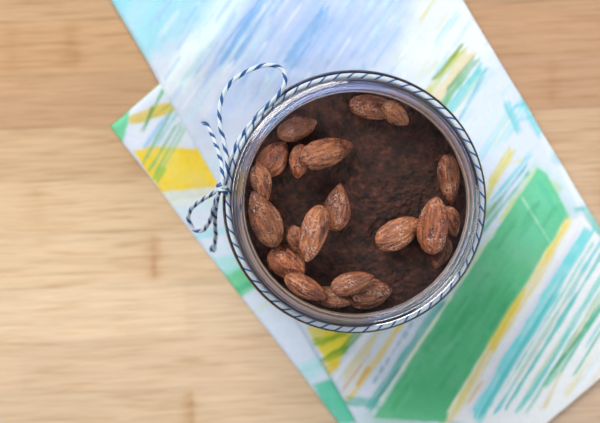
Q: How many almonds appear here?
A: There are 21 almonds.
